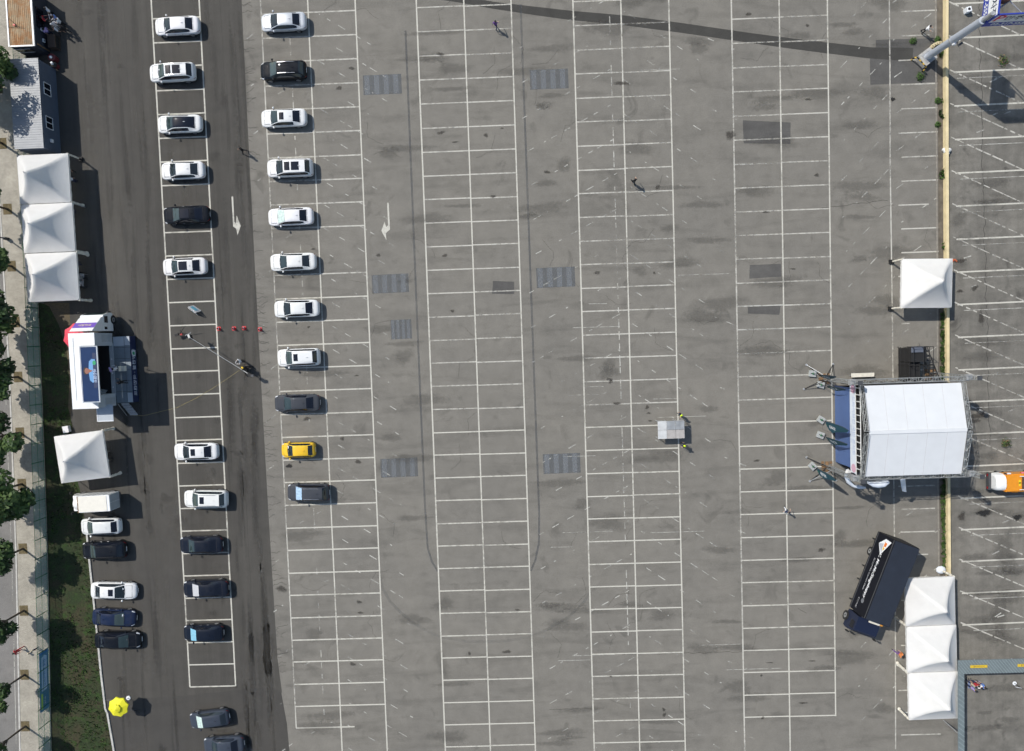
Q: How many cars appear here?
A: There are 29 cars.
